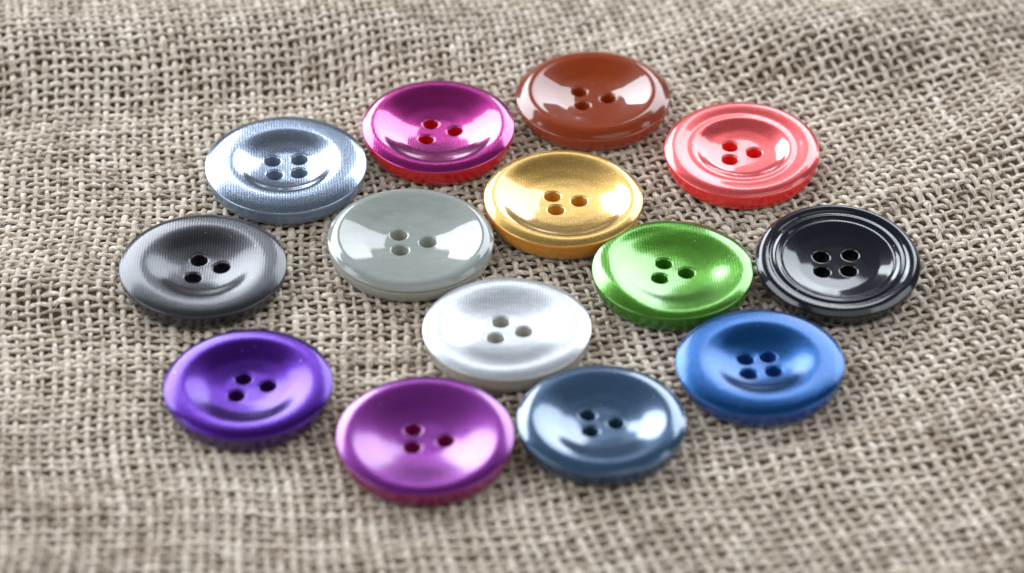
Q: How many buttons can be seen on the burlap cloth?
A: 14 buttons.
